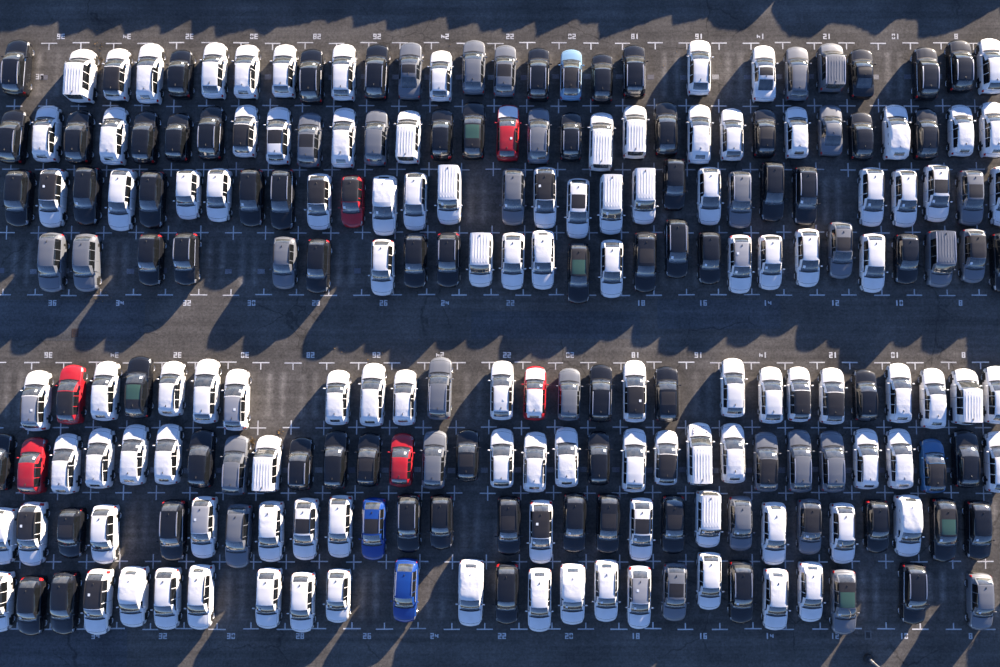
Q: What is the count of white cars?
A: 113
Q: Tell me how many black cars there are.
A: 69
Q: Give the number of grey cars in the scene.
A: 31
